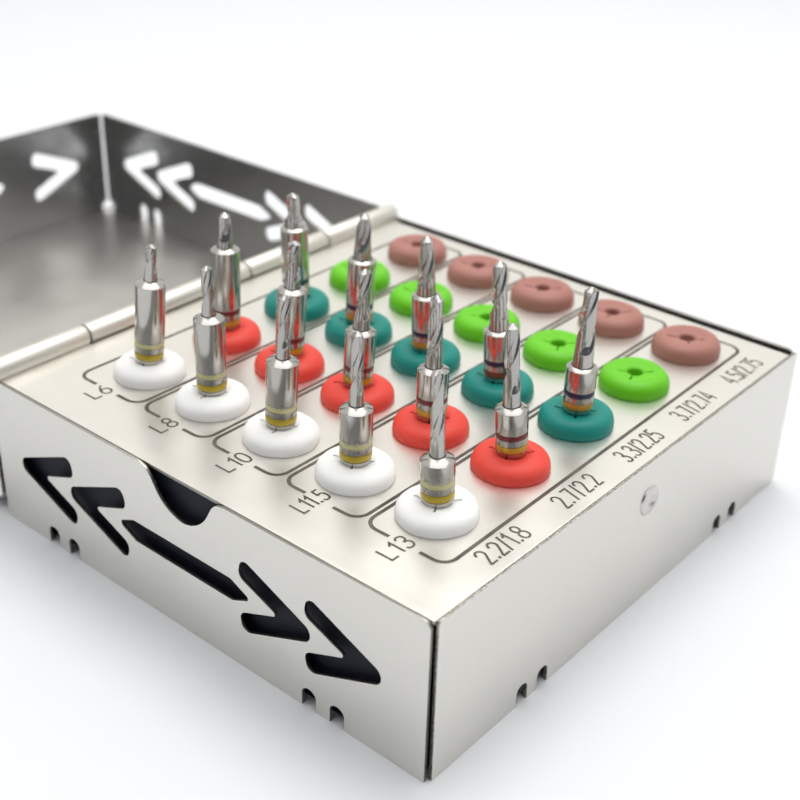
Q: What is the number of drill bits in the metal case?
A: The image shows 15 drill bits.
